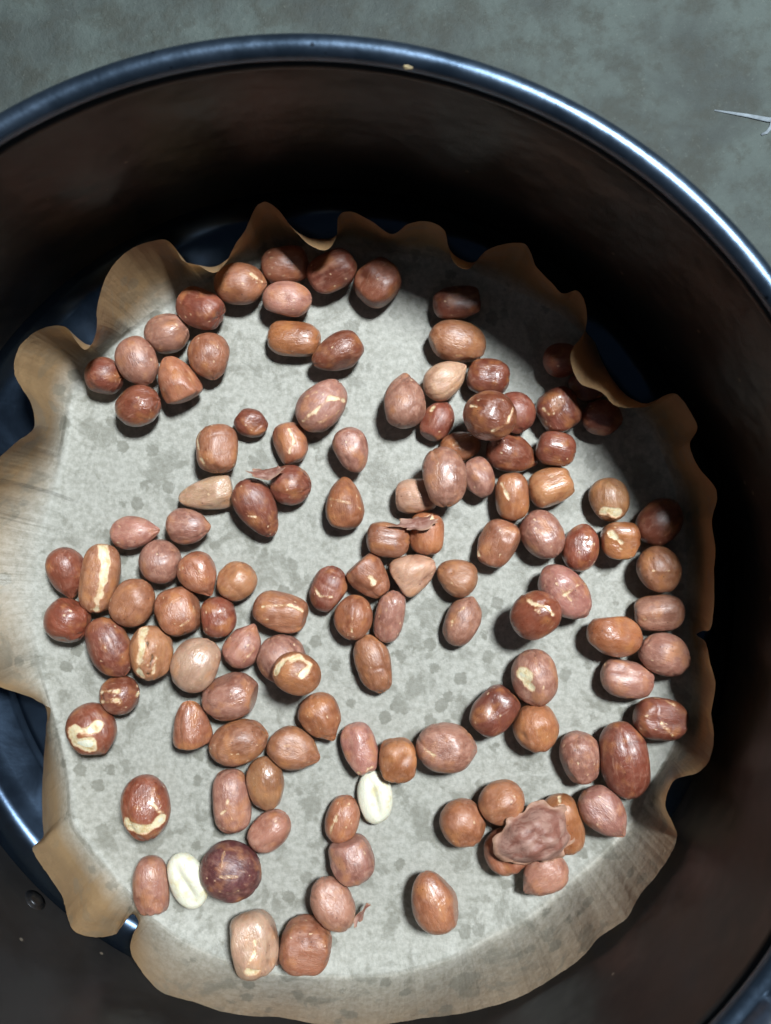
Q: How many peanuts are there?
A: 120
